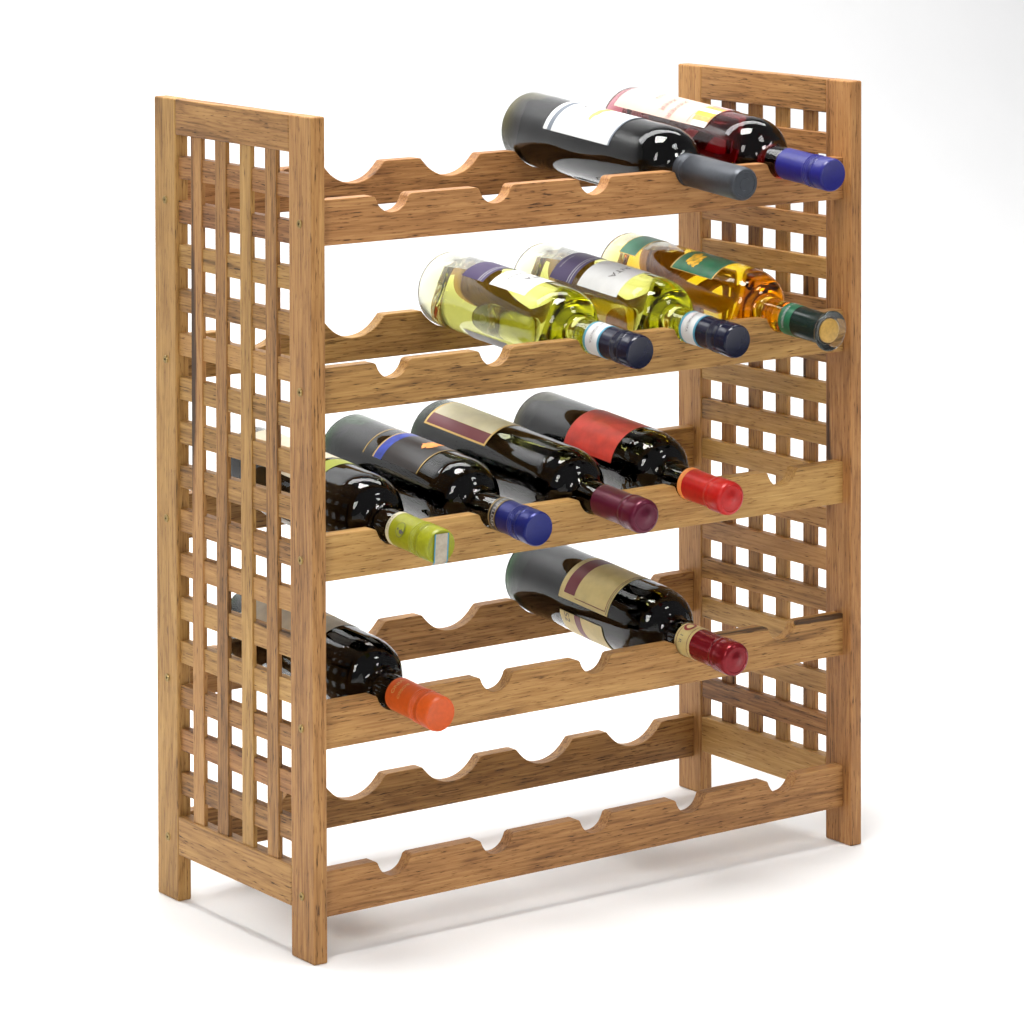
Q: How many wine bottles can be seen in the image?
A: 11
